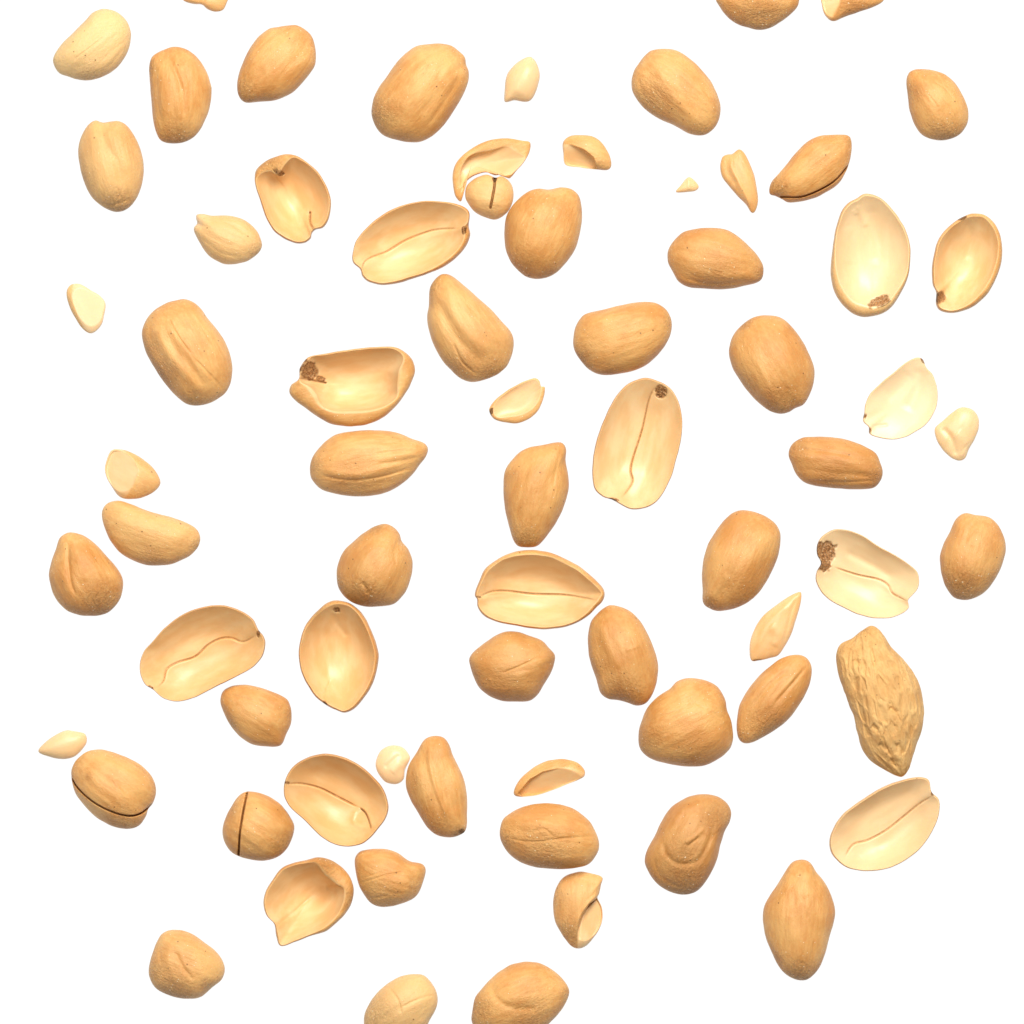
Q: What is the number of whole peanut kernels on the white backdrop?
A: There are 40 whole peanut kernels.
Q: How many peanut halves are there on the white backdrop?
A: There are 14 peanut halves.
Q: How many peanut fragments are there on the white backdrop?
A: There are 16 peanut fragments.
